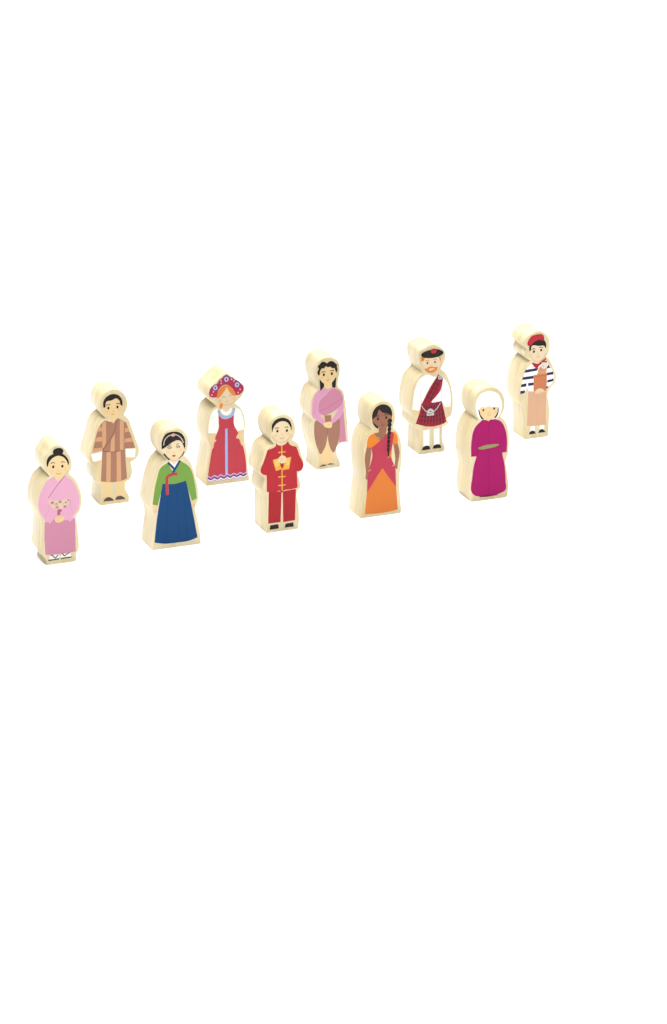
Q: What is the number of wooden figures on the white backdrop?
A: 10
